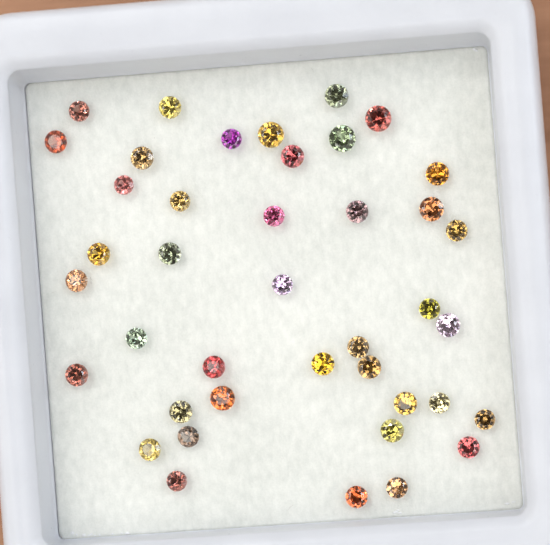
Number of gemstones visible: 41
